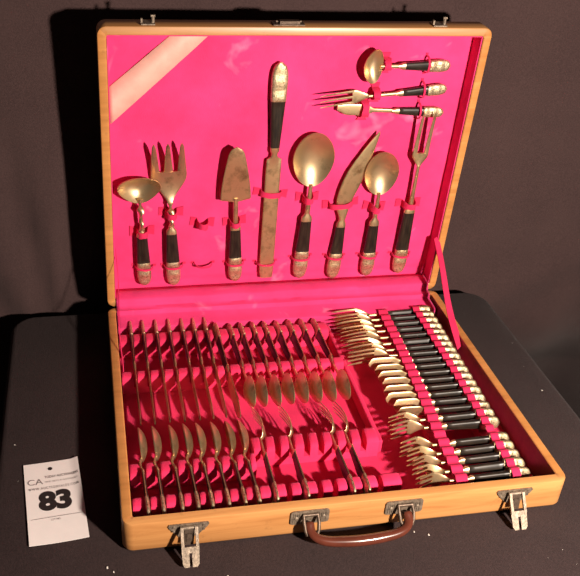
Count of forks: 22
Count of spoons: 20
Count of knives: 19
